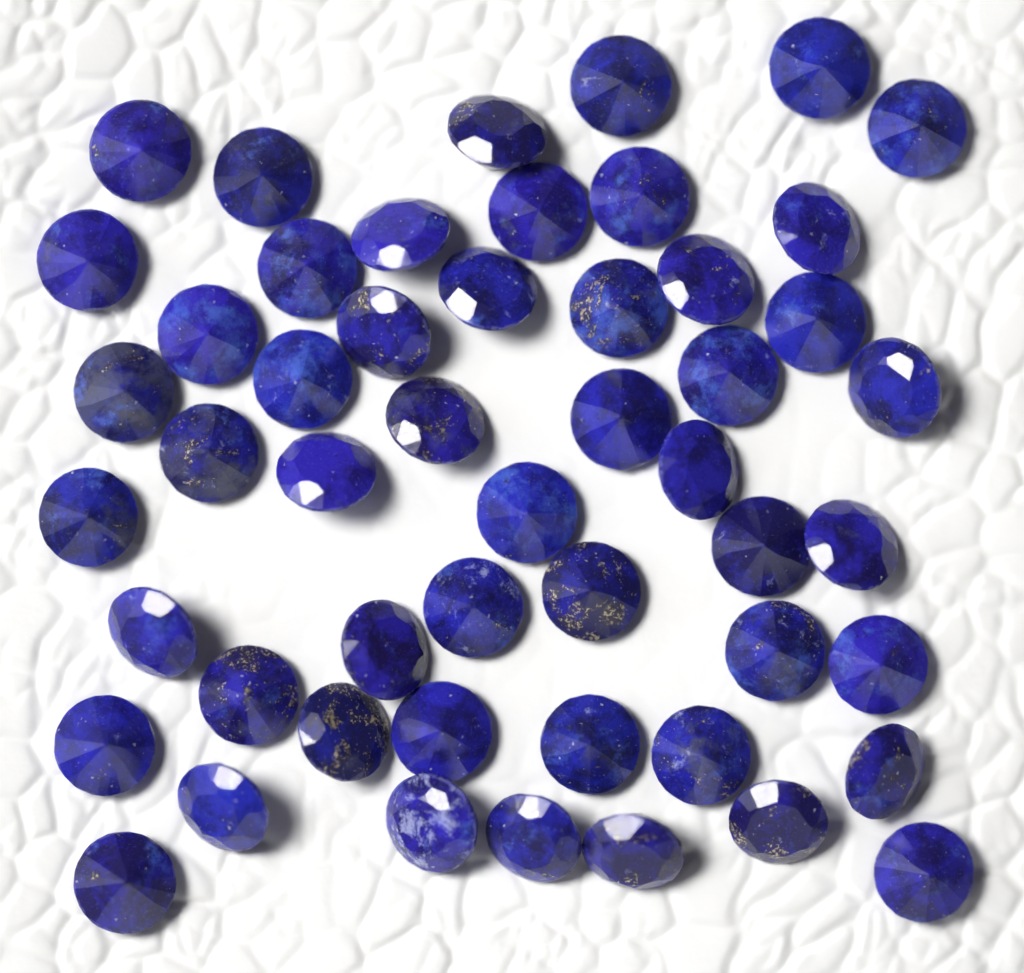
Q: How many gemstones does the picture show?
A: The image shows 51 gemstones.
